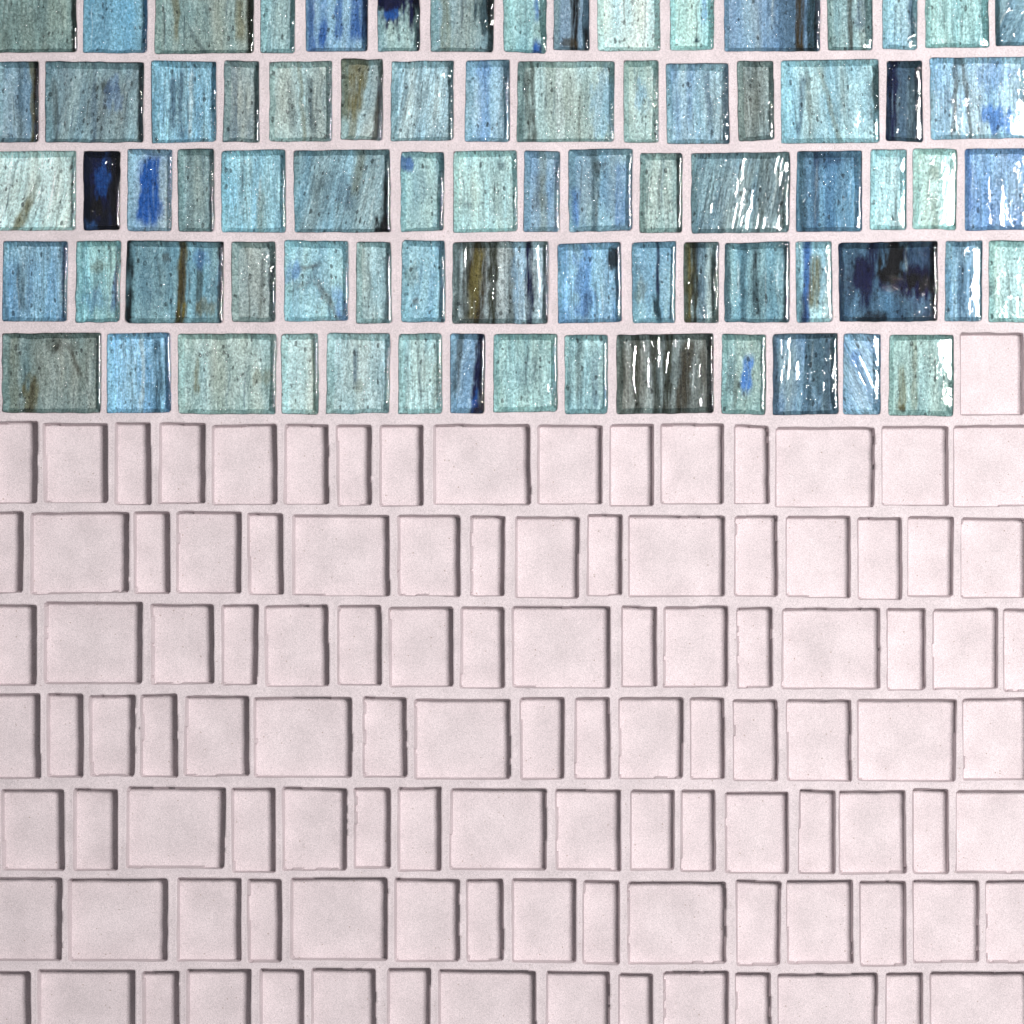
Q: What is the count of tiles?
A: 77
